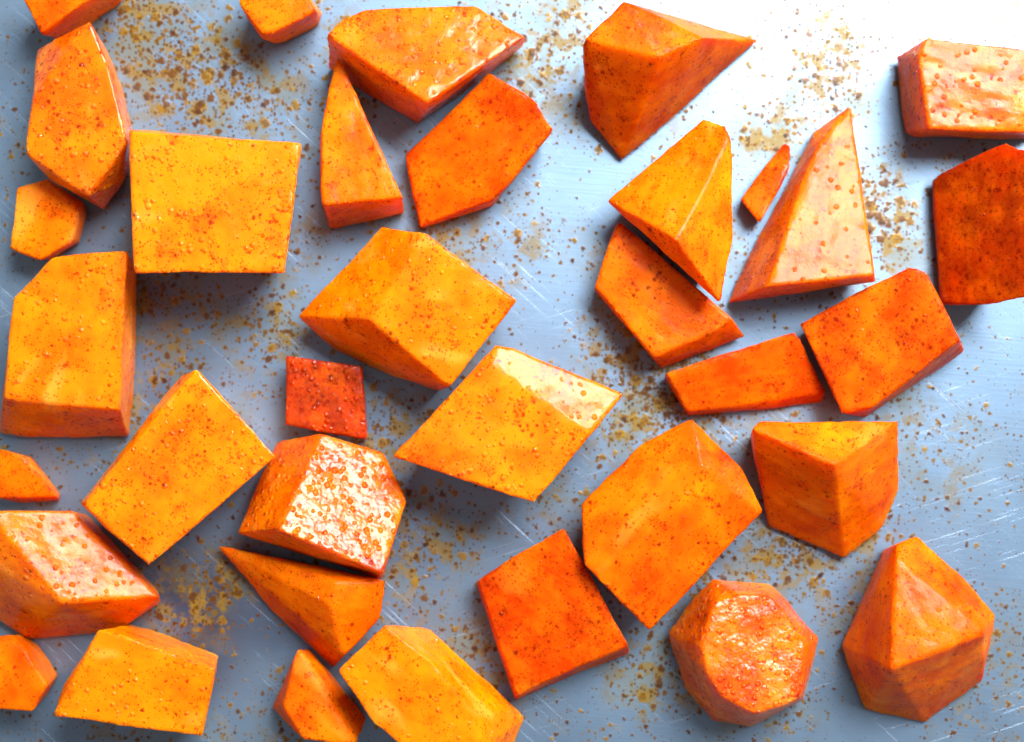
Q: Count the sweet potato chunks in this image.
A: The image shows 35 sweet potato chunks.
